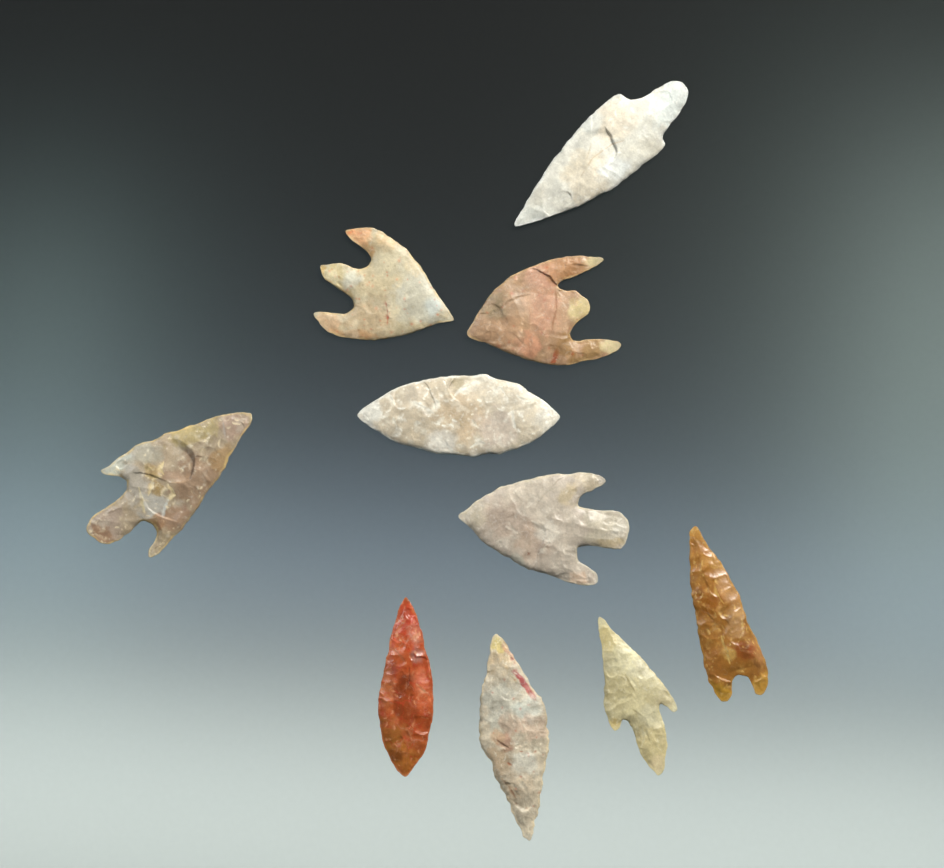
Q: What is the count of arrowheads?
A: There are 10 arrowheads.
